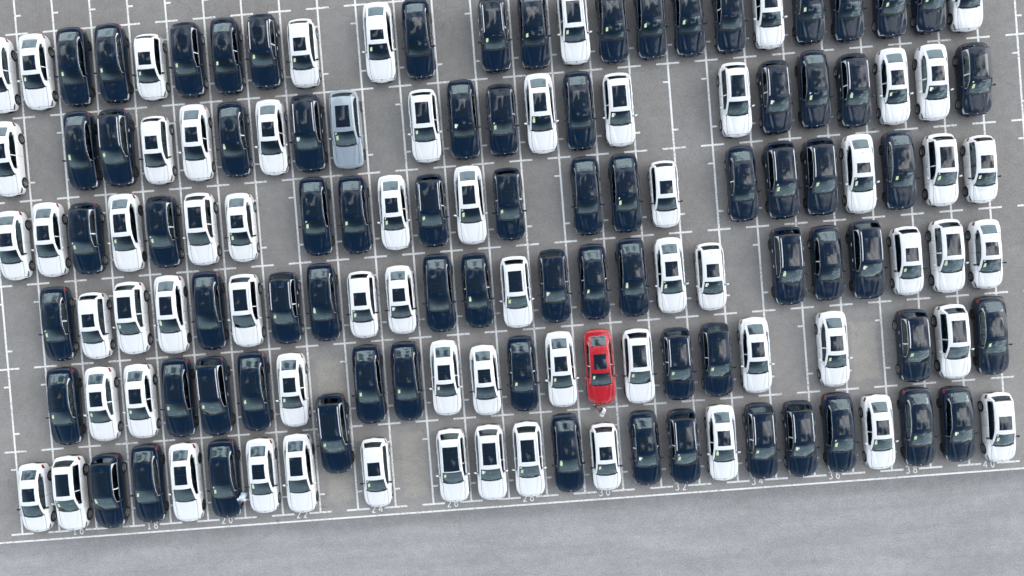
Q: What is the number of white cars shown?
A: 64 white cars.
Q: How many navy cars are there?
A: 74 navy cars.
